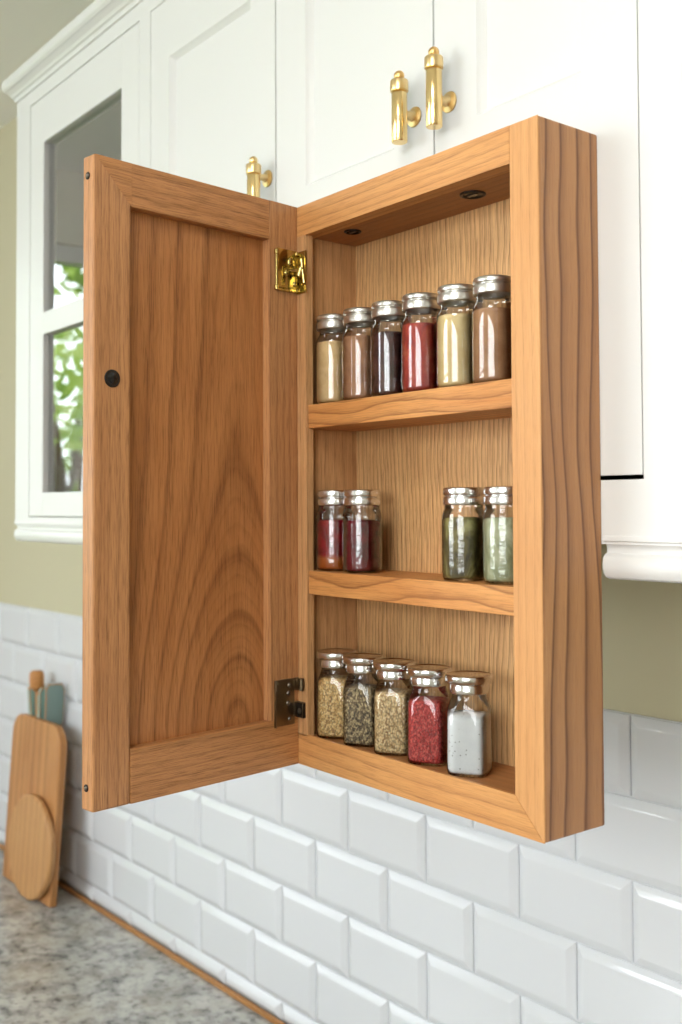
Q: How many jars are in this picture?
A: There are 15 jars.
